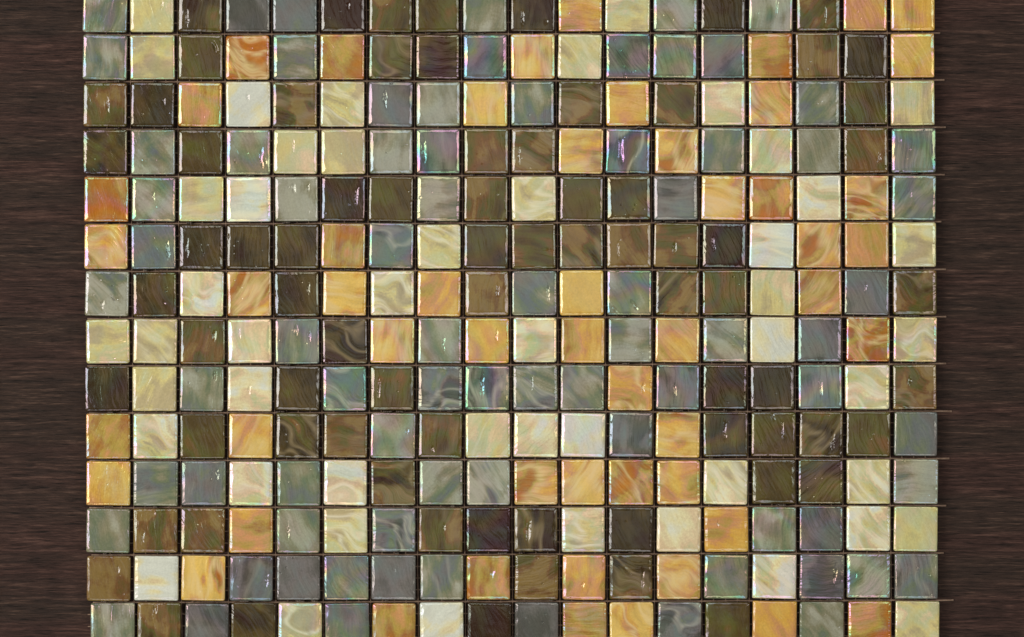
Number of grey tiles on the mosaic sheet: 77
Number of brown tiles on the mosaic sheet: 75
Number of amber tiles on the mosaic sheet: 52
